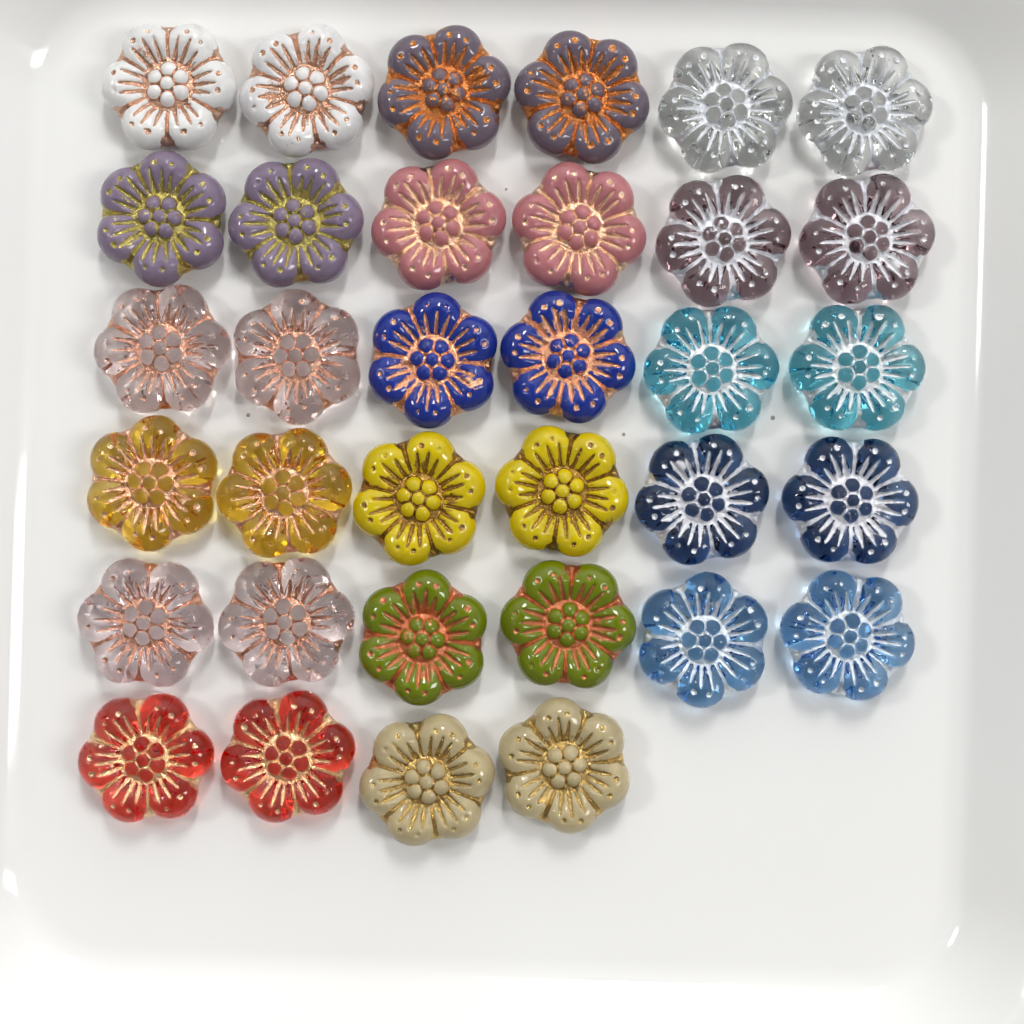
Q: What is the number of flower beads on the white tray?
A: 34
